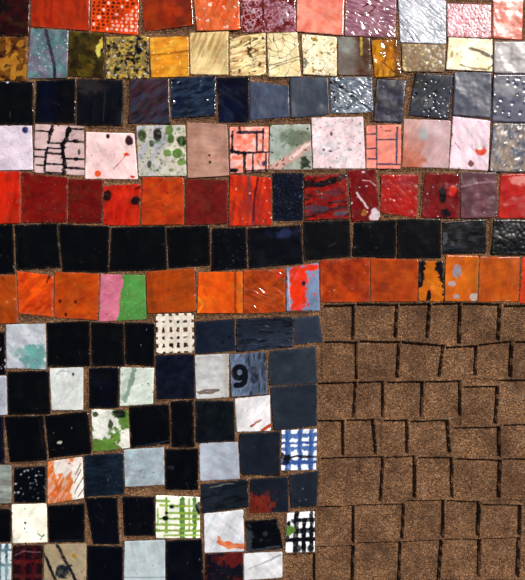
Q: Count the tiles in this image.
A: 146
